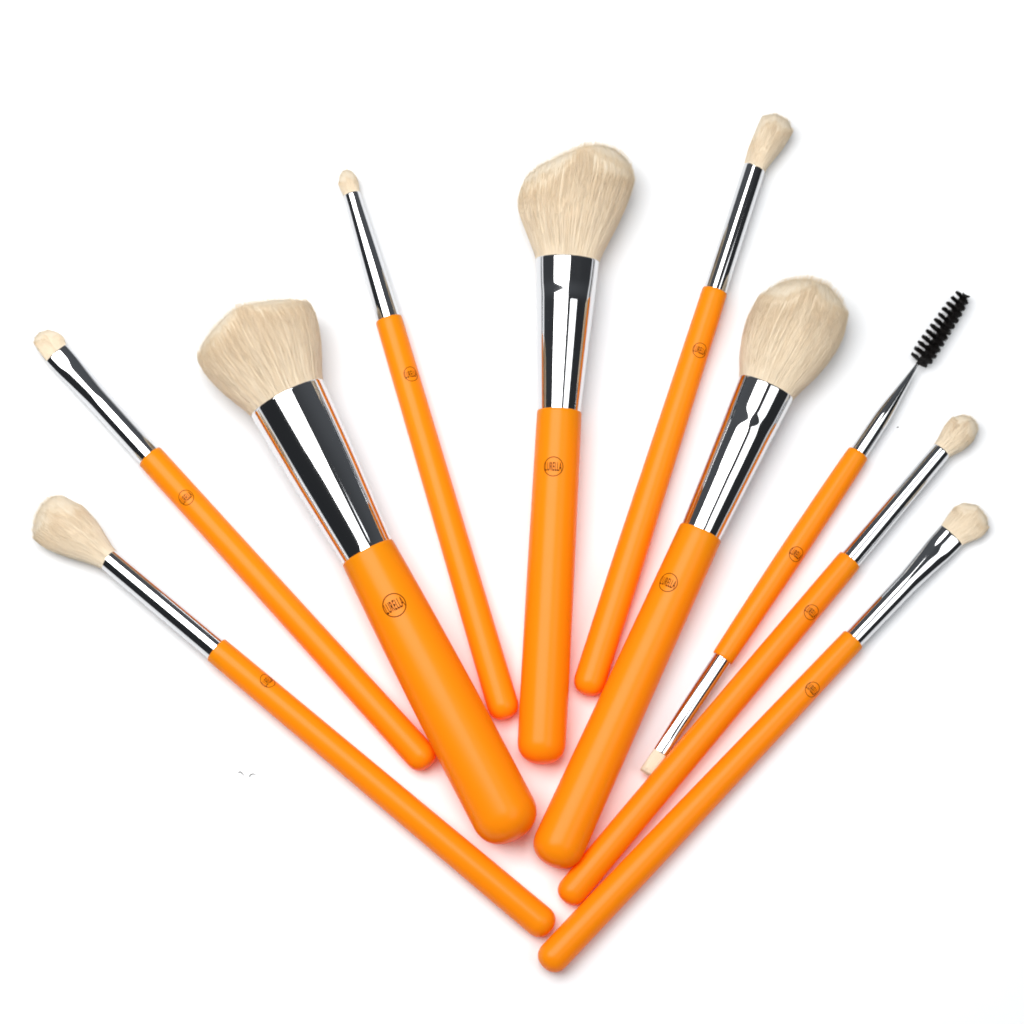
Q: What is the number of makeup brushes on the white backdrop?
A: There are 10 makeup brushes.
